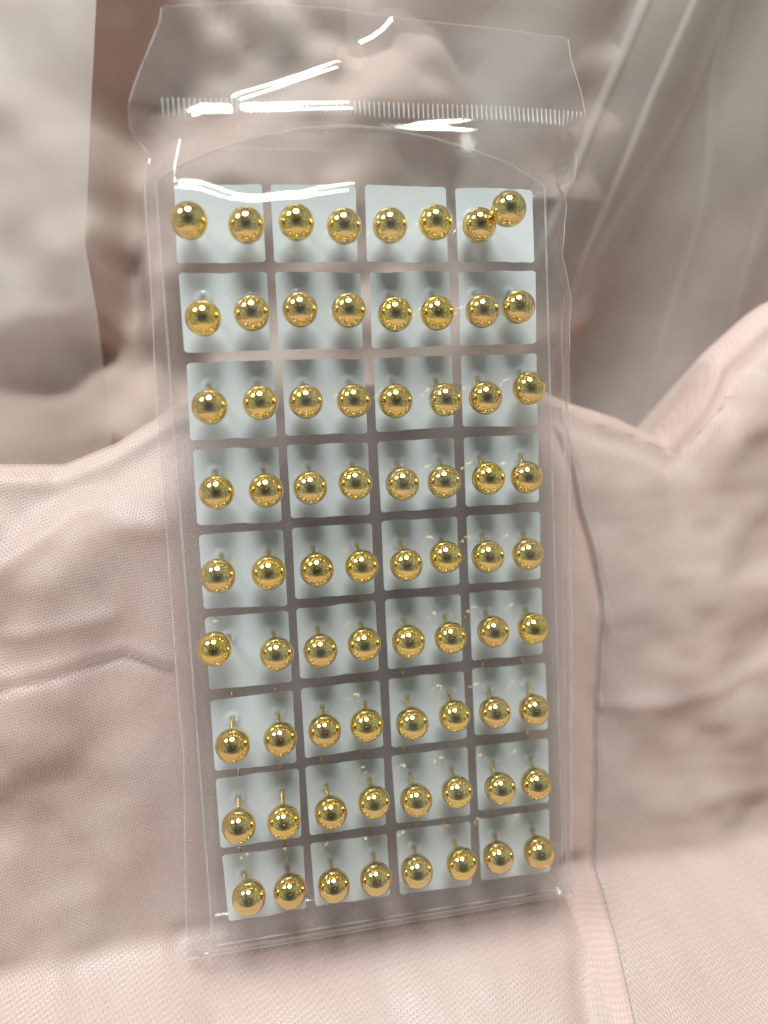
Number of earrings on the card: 72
